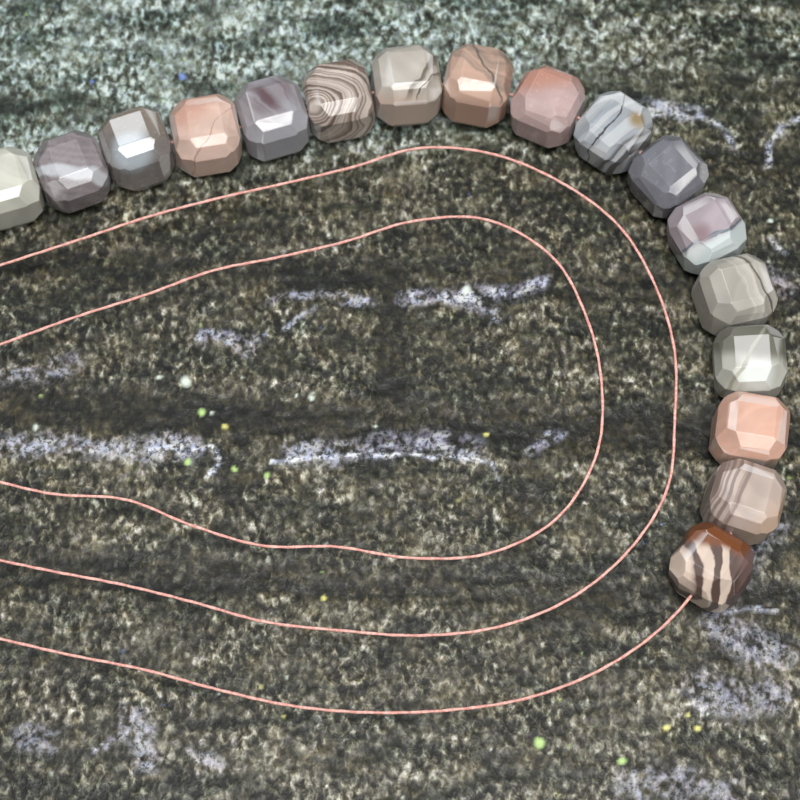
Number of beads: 17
